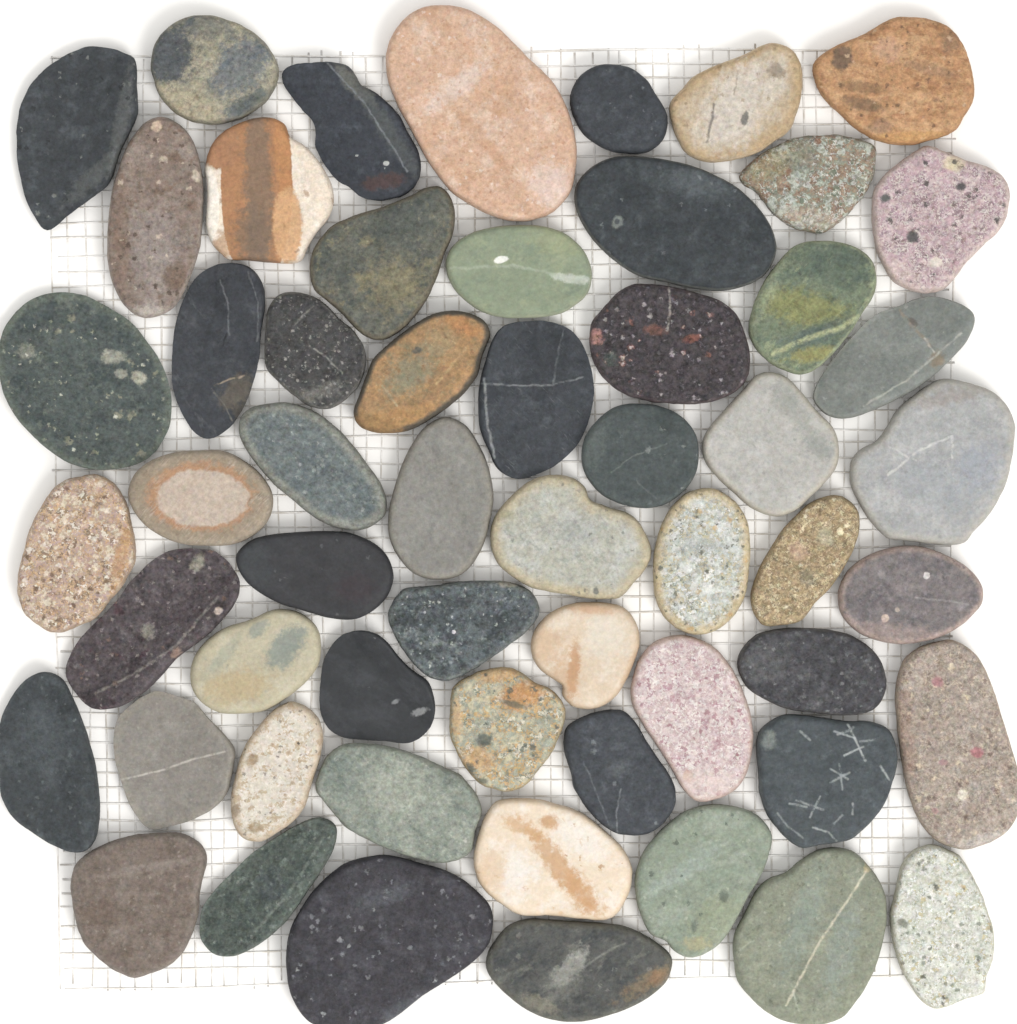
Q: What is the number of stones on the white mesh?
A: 57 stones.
